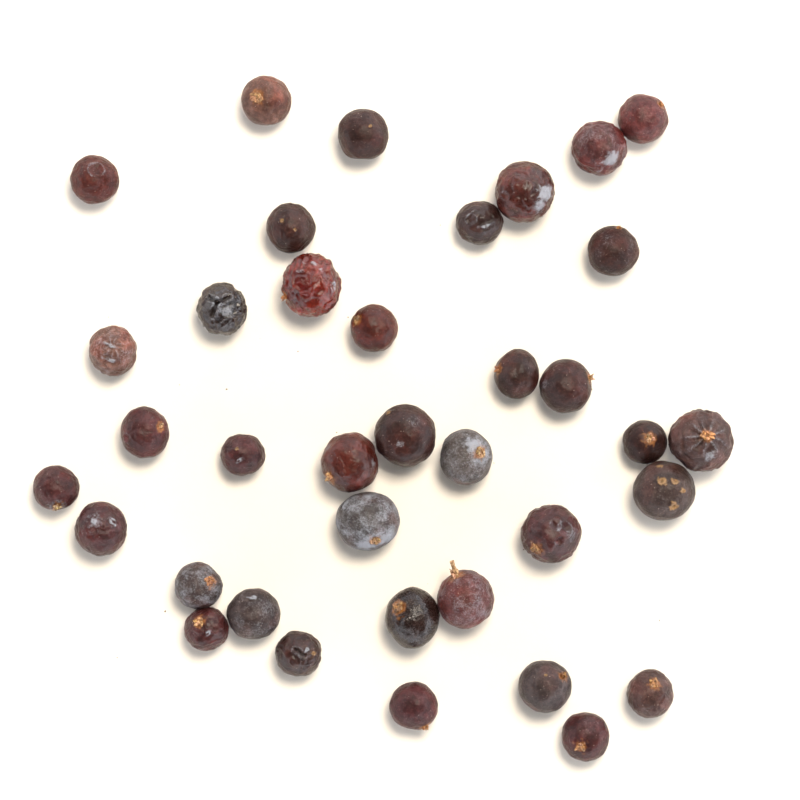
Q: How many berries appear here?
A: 37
